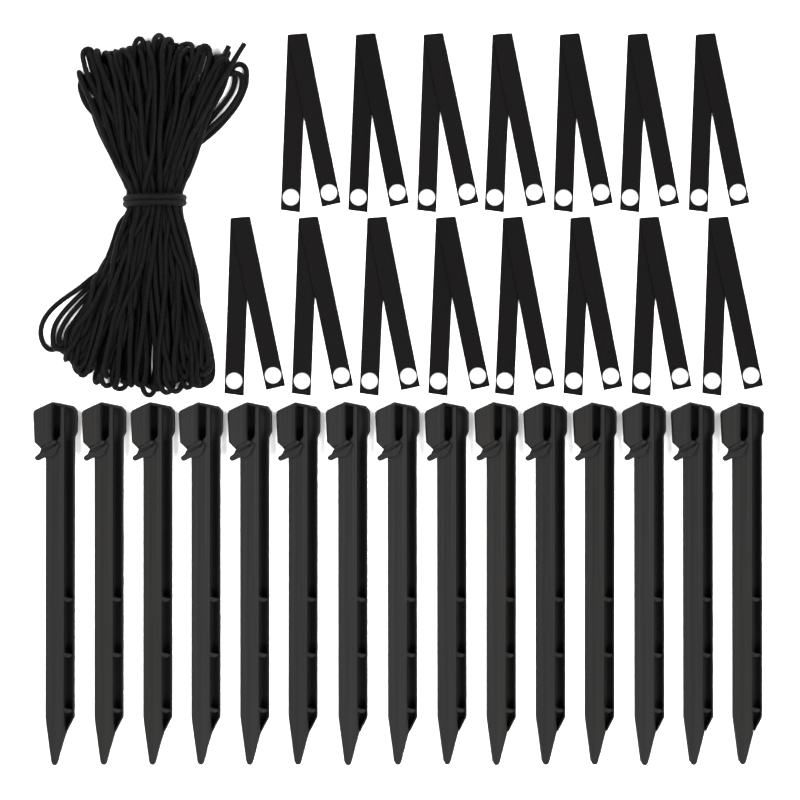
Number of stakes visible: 15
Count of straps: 15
